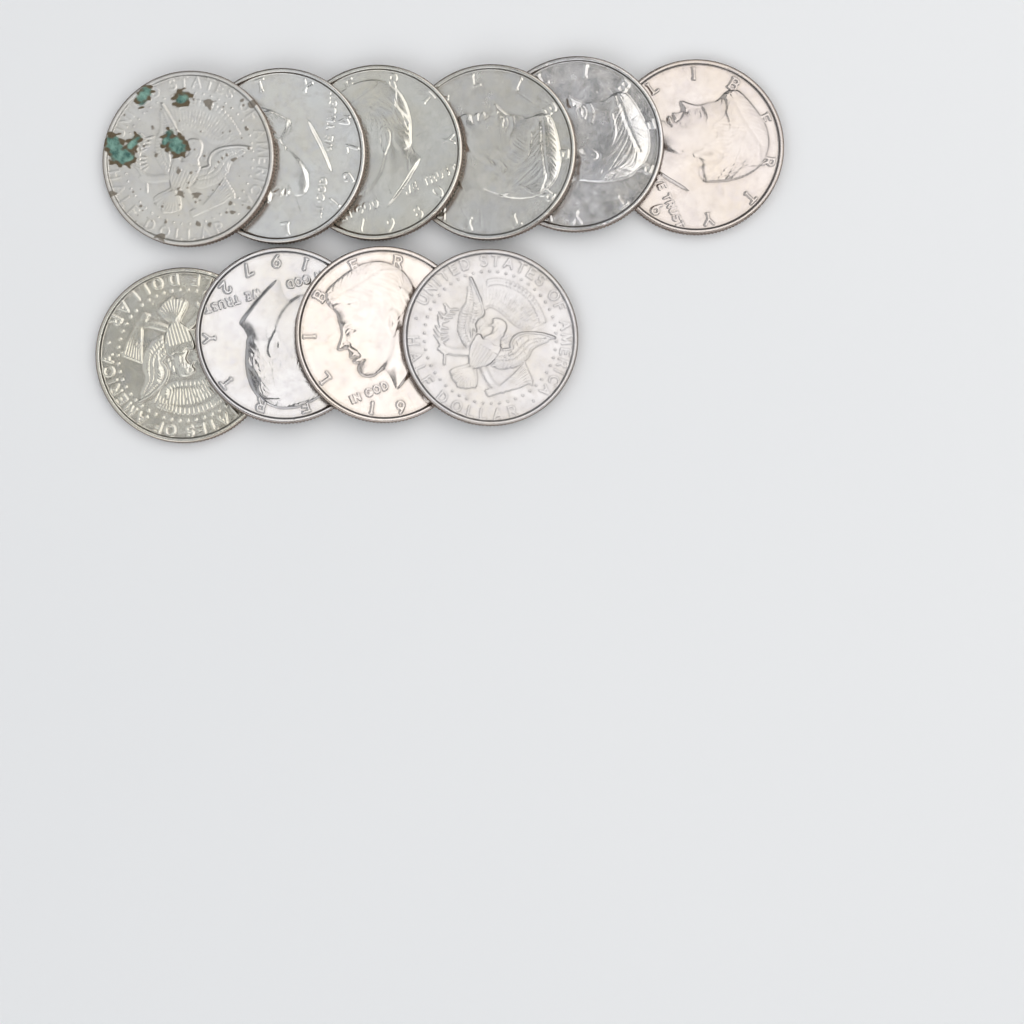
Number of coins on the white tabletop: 10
